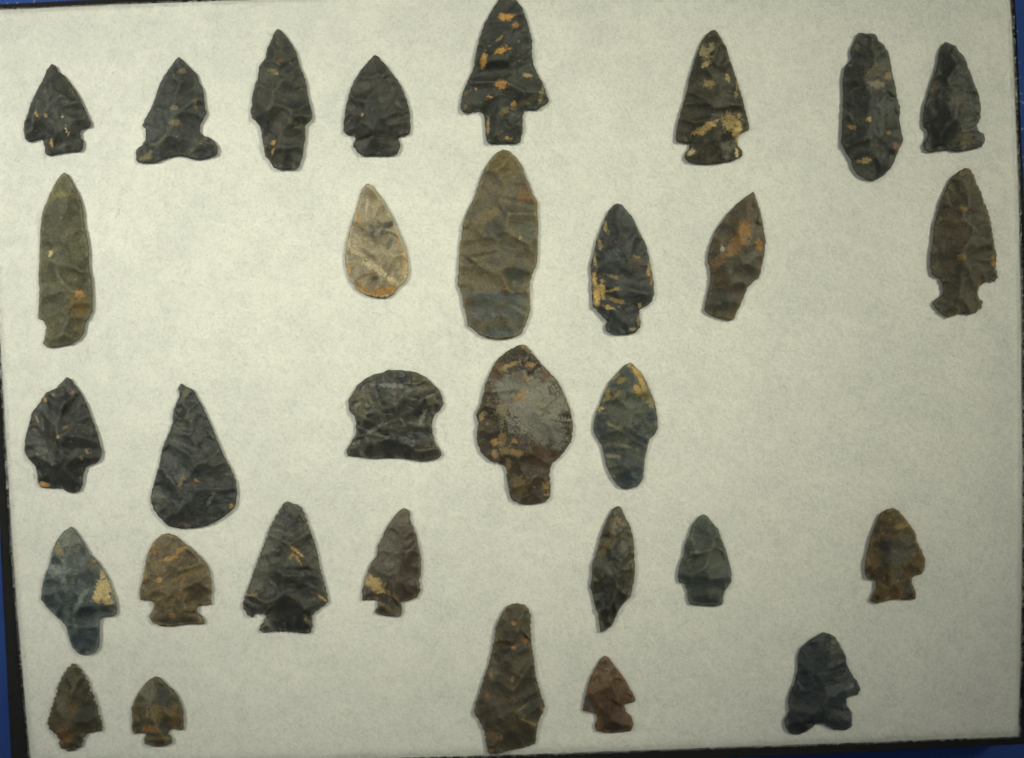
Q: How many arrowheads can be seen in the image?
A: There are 31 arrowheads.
